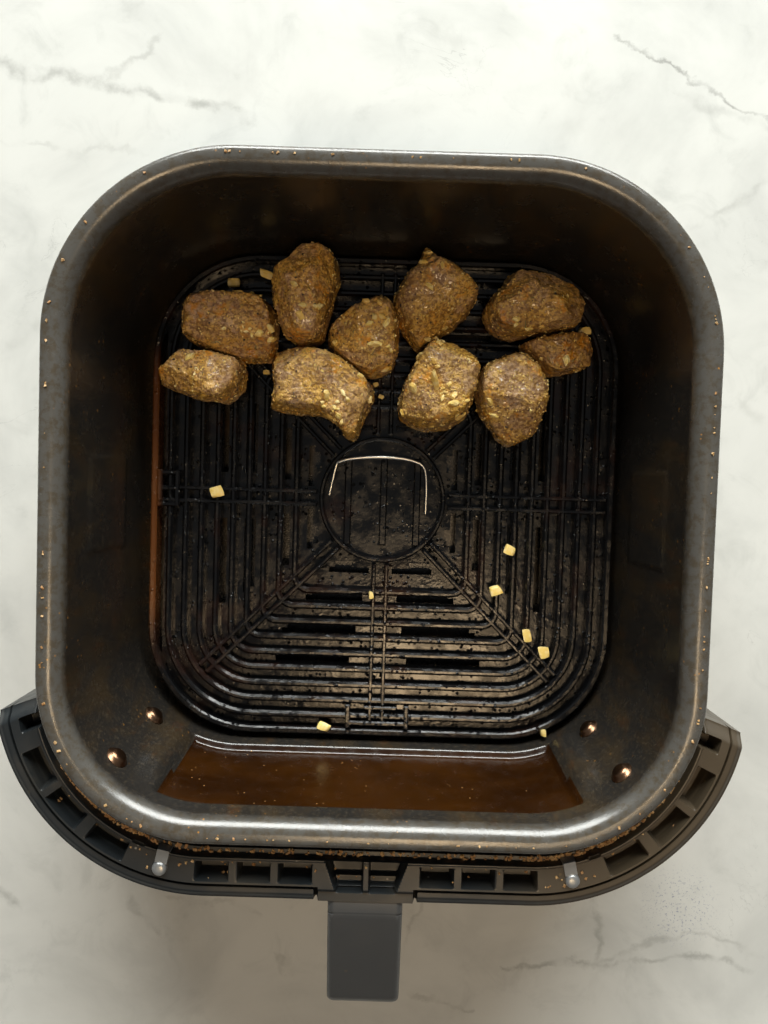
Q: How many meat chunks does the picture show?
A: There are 10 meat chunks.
